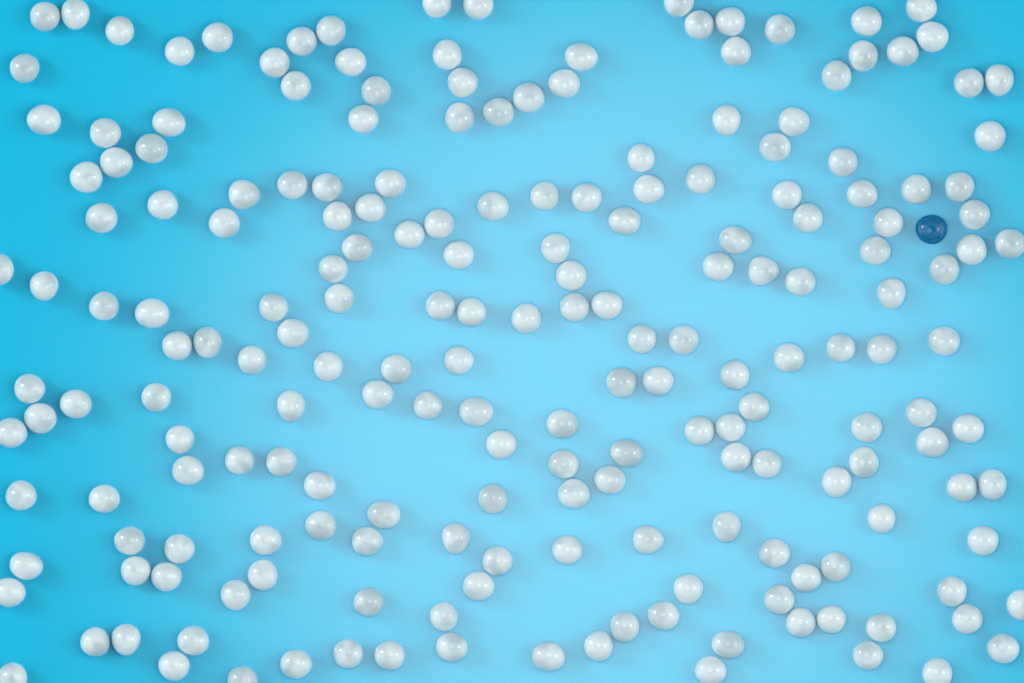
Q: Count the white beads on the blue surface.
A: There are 200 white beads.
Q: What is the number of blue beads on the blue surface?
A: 1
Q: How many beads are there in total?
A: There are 201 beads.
